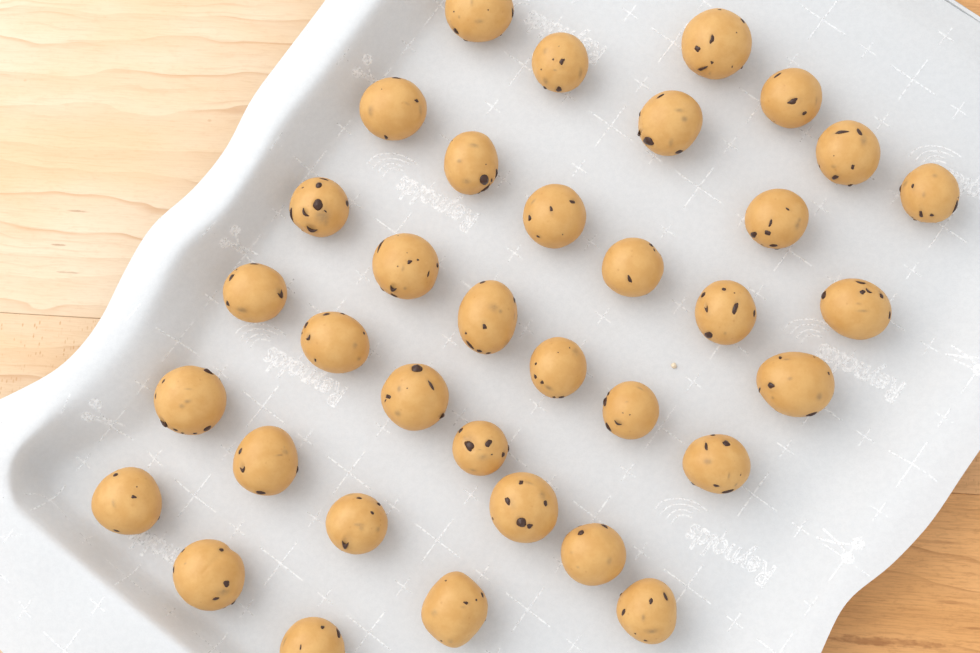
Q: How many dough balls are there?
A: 35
